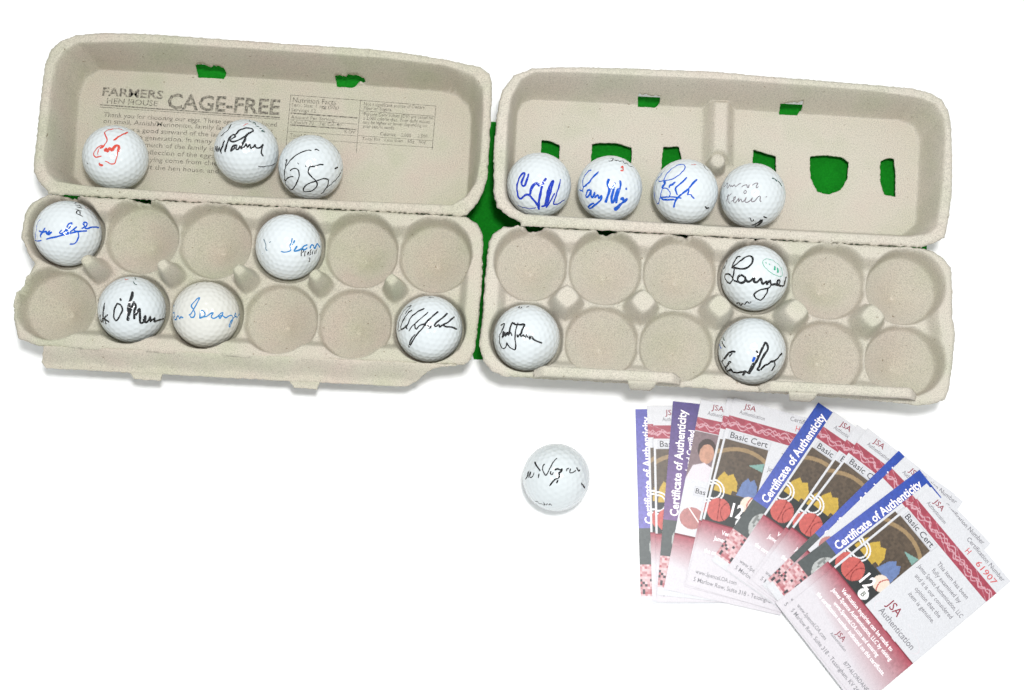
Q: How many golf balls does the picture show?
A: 16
